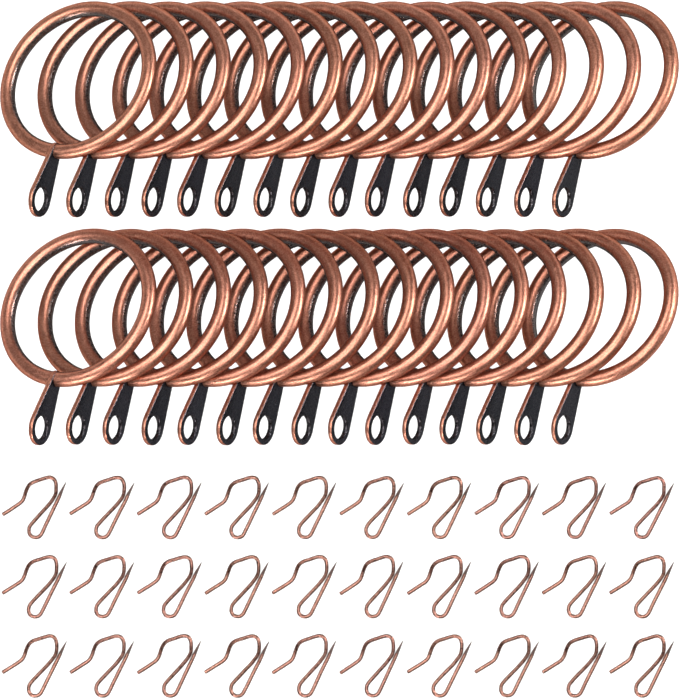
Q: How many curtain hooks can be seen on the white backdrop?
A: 30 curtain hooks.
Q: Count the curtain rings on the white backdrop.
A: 30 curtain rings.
